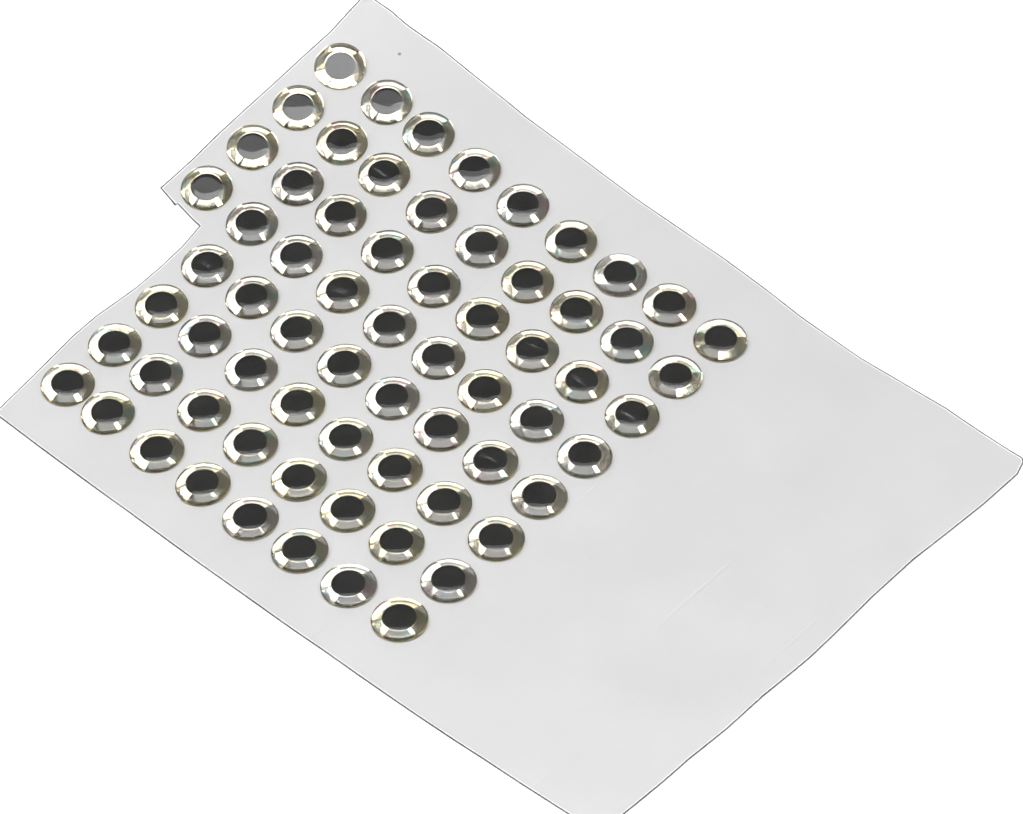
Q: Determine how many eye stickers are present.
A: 68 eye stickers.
